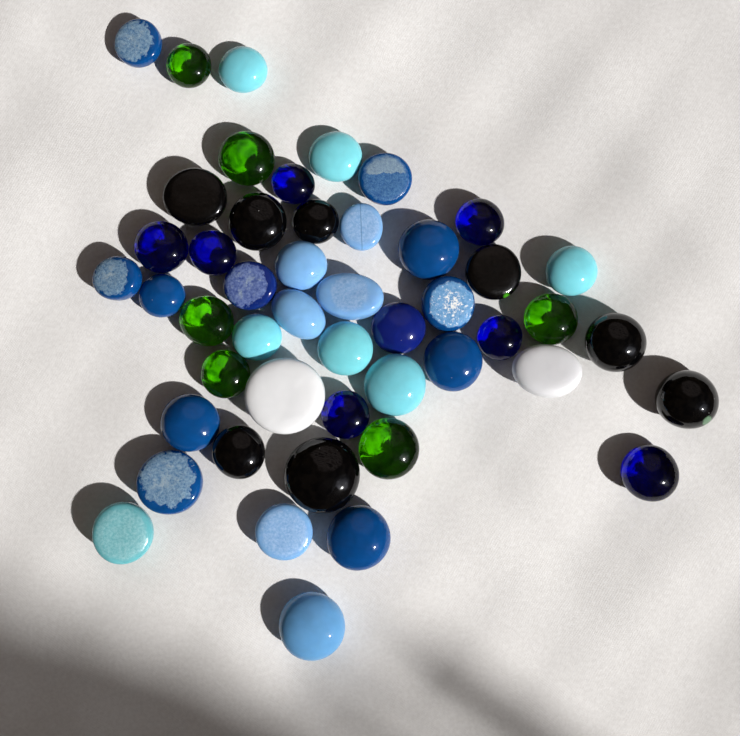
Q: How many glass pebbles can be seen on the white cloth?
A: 48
